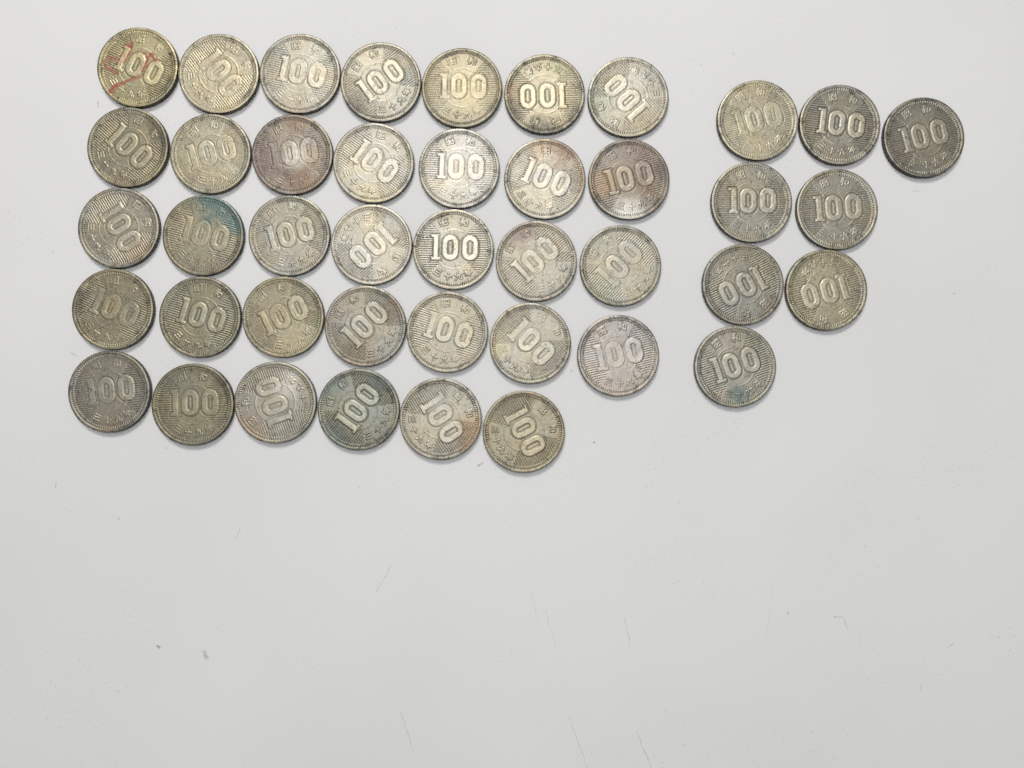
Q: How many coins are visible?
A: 42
